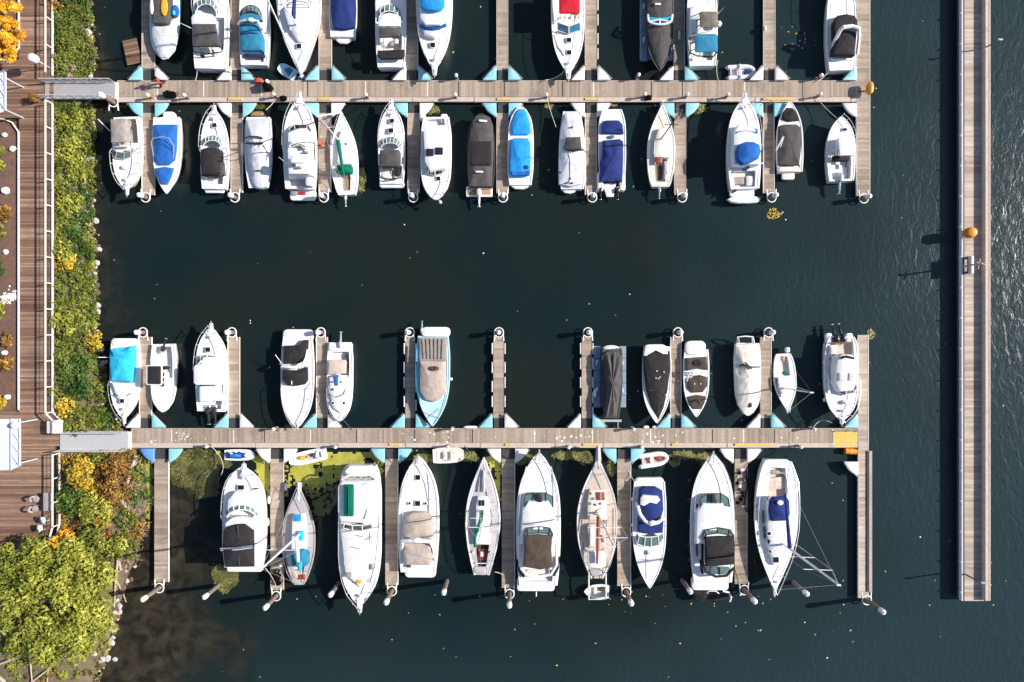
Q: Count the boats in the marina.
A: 56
